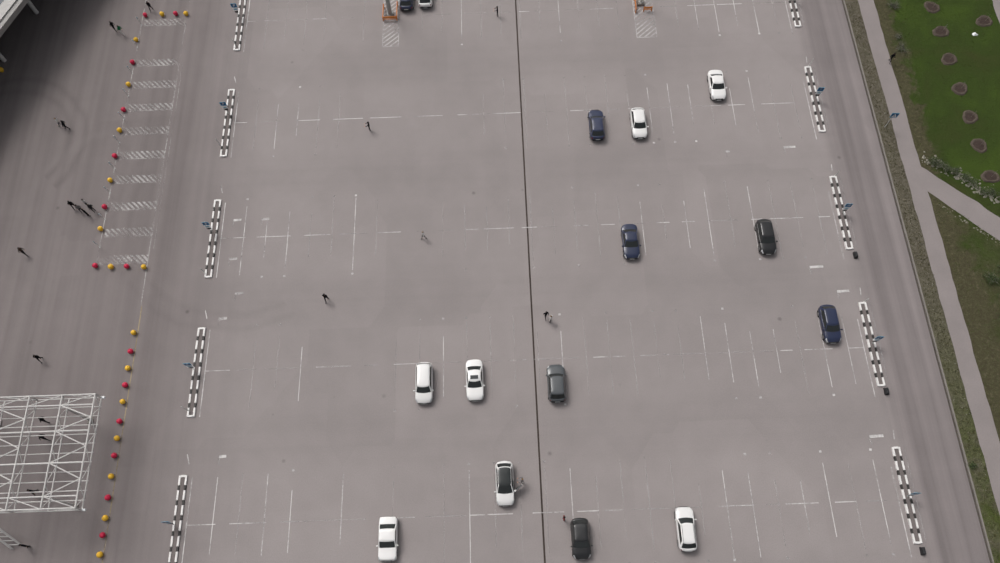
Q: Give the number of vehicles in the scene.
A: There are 15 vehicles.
